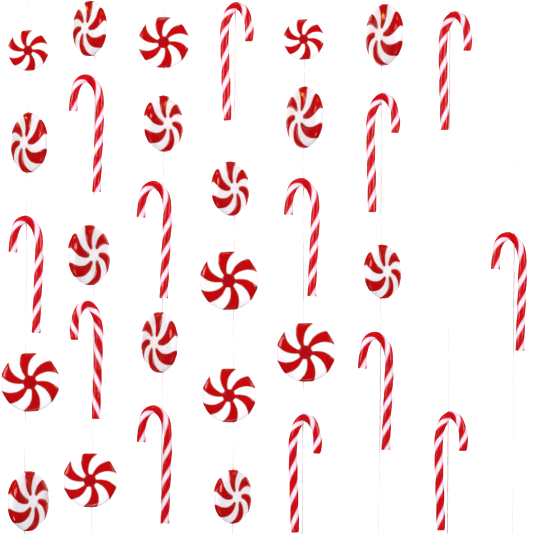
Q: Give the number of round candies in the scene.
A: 19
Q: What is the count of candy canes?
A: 13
